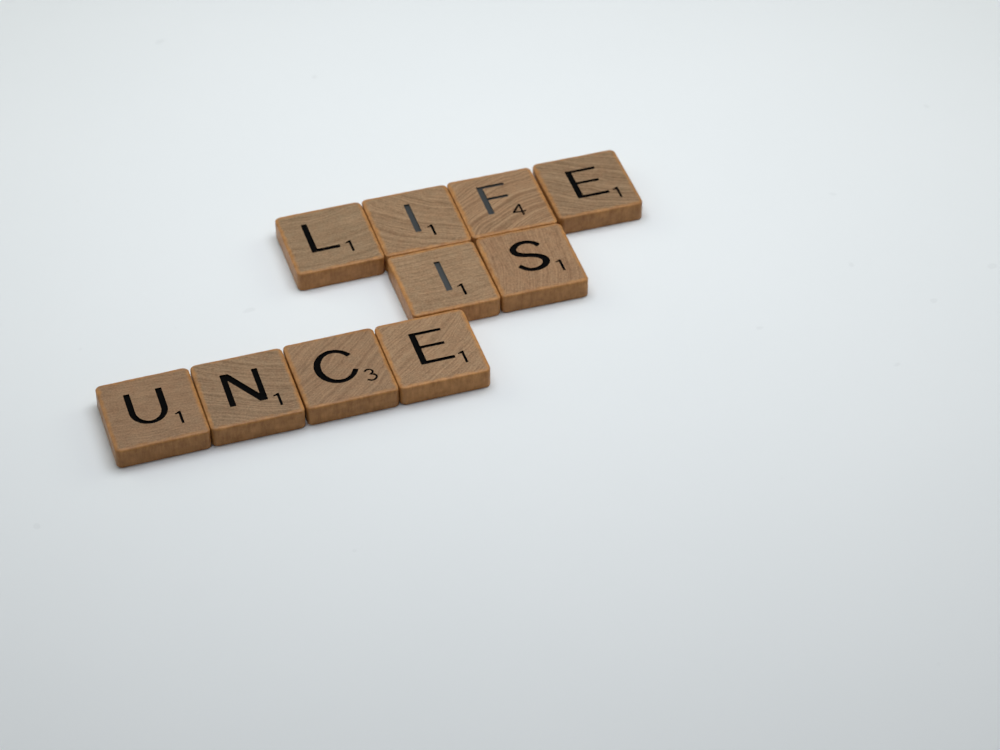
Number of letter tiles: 10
